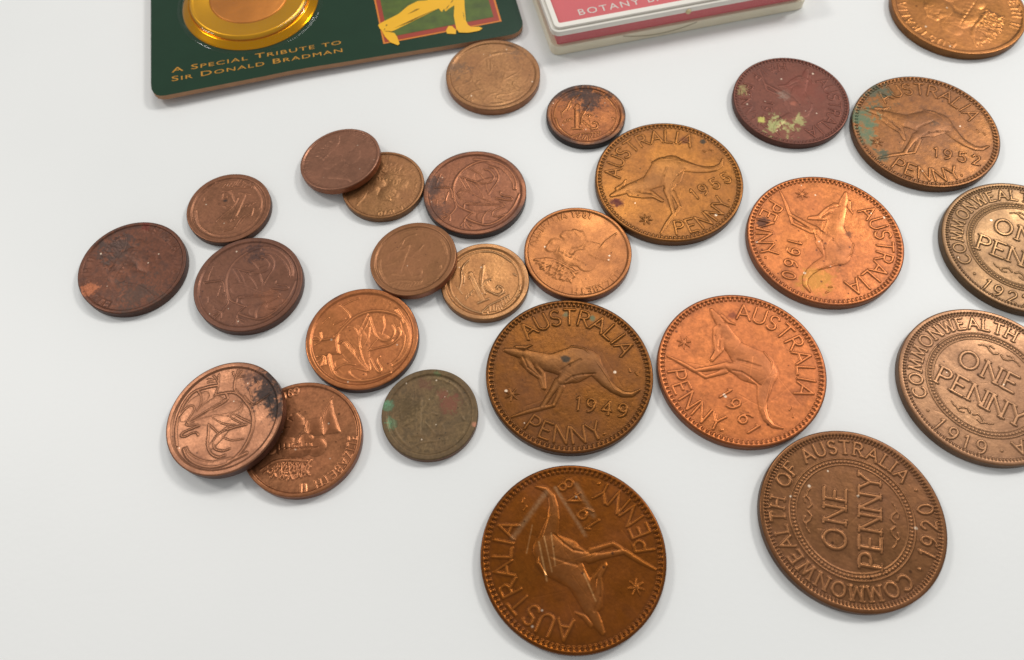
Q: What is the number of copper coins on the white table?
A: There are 26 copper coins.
